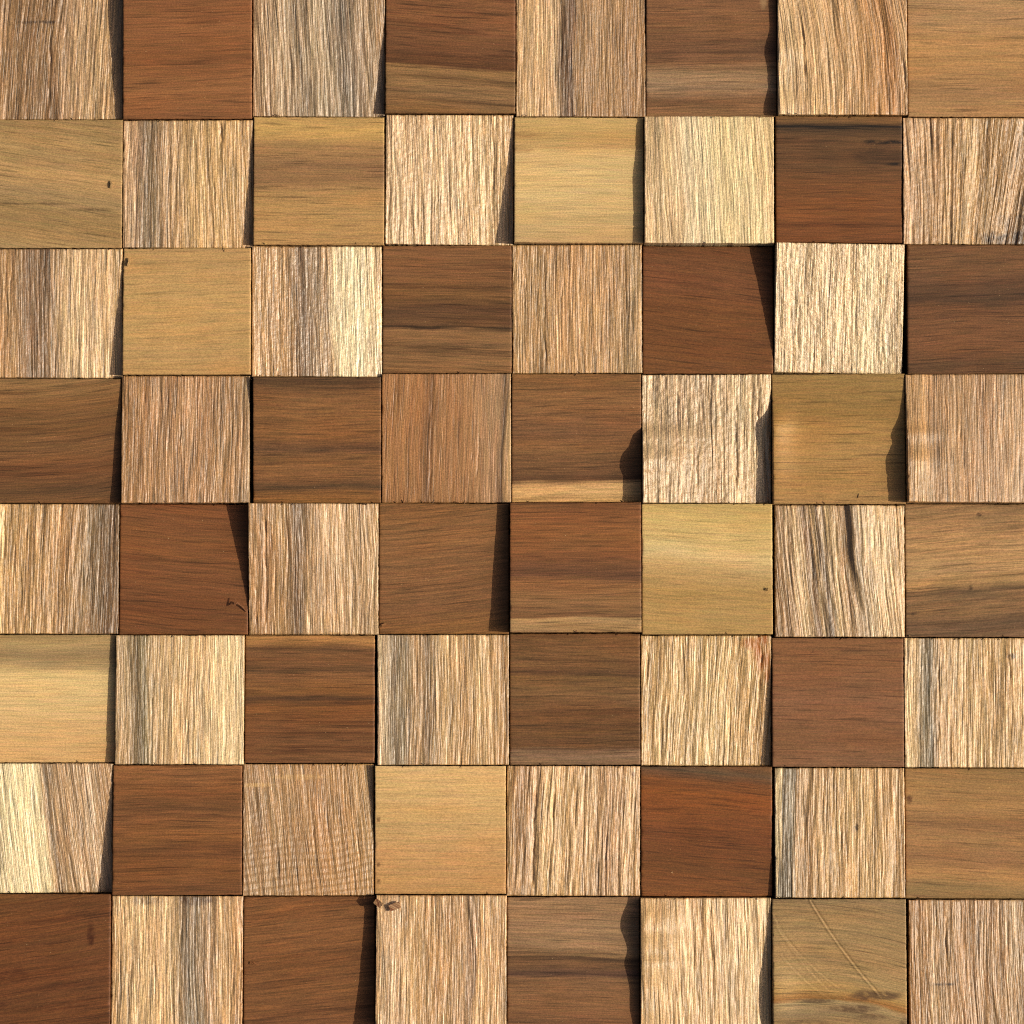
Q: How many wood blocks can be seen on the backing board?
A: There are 64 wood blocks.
